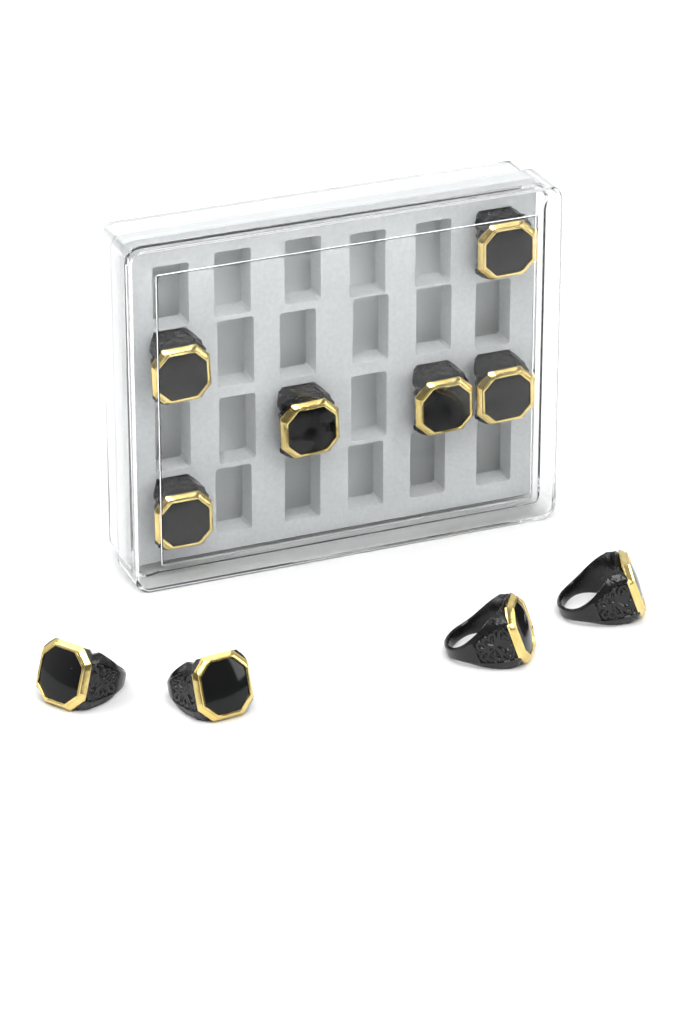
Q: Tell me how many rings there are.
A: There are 10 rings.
